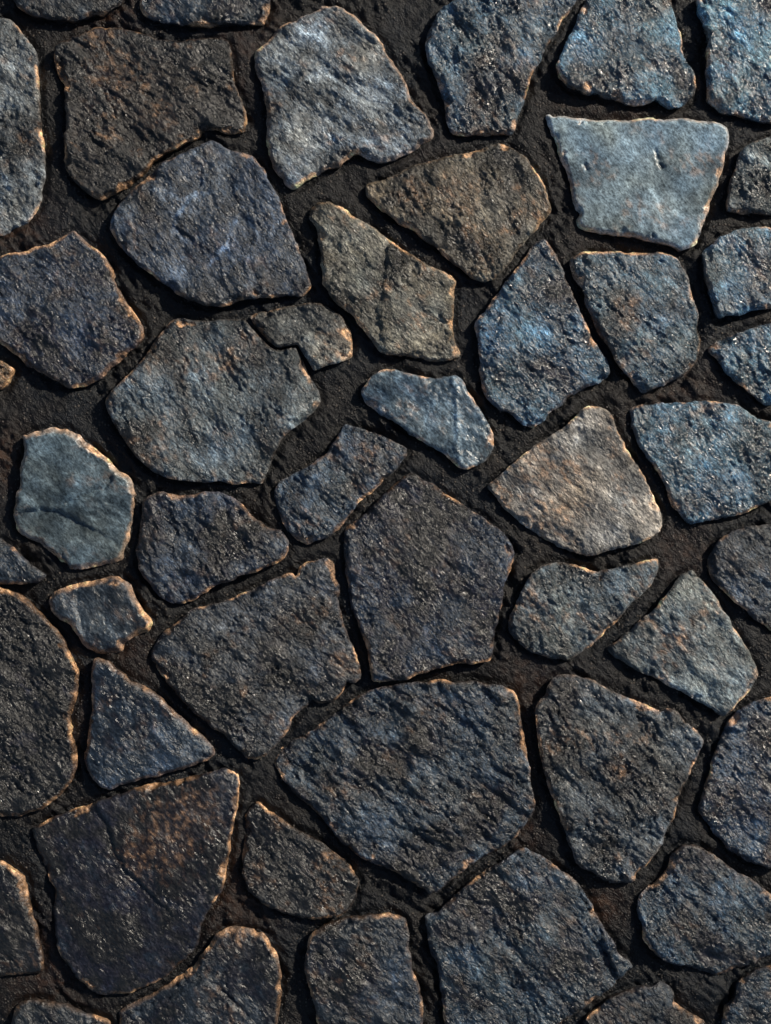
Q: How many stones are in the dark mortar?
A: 49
